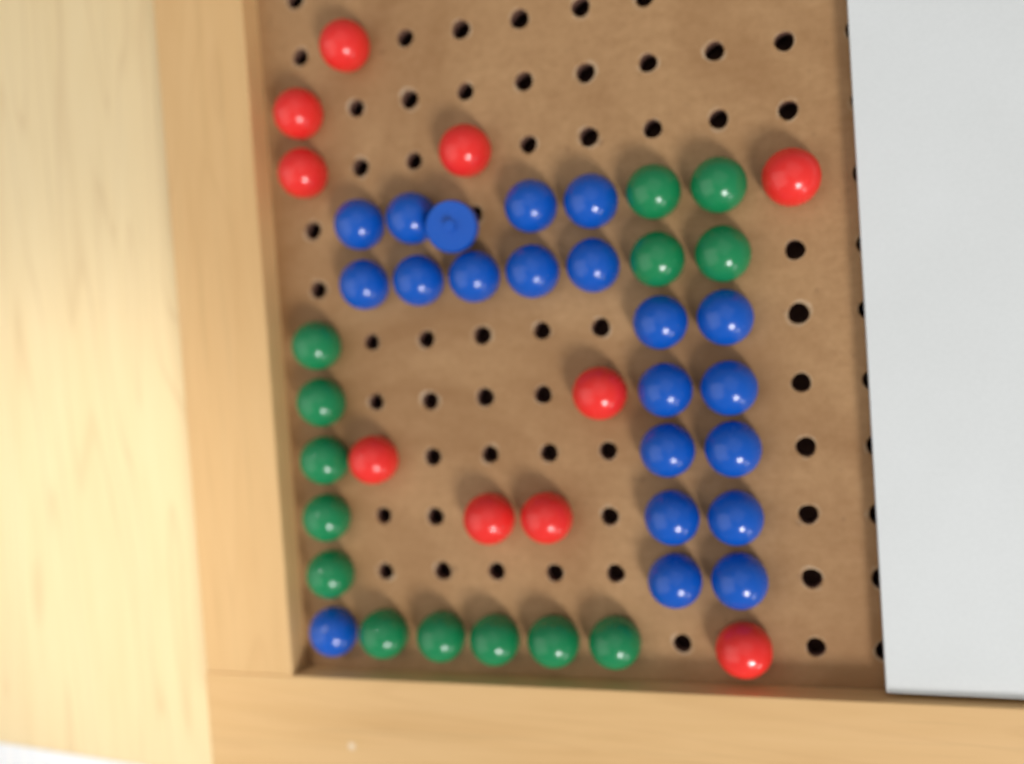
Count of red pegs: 10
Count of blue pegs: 21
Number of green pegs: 14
